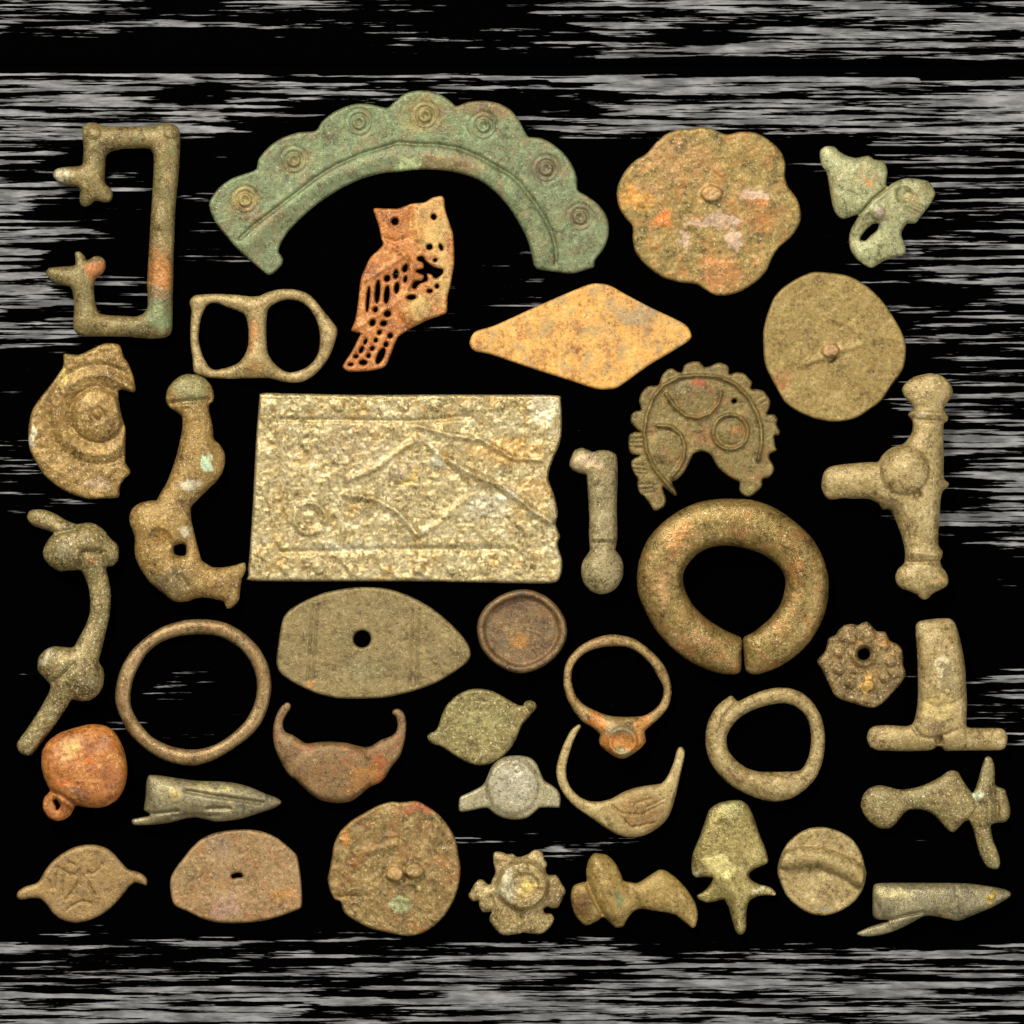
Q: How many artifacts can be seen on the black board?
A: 38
